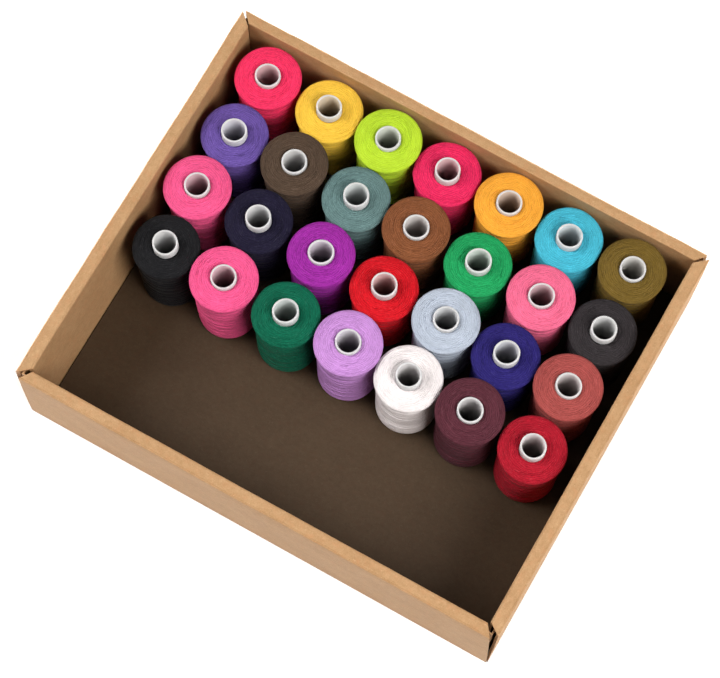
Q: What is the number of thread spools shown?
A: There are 28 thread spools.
